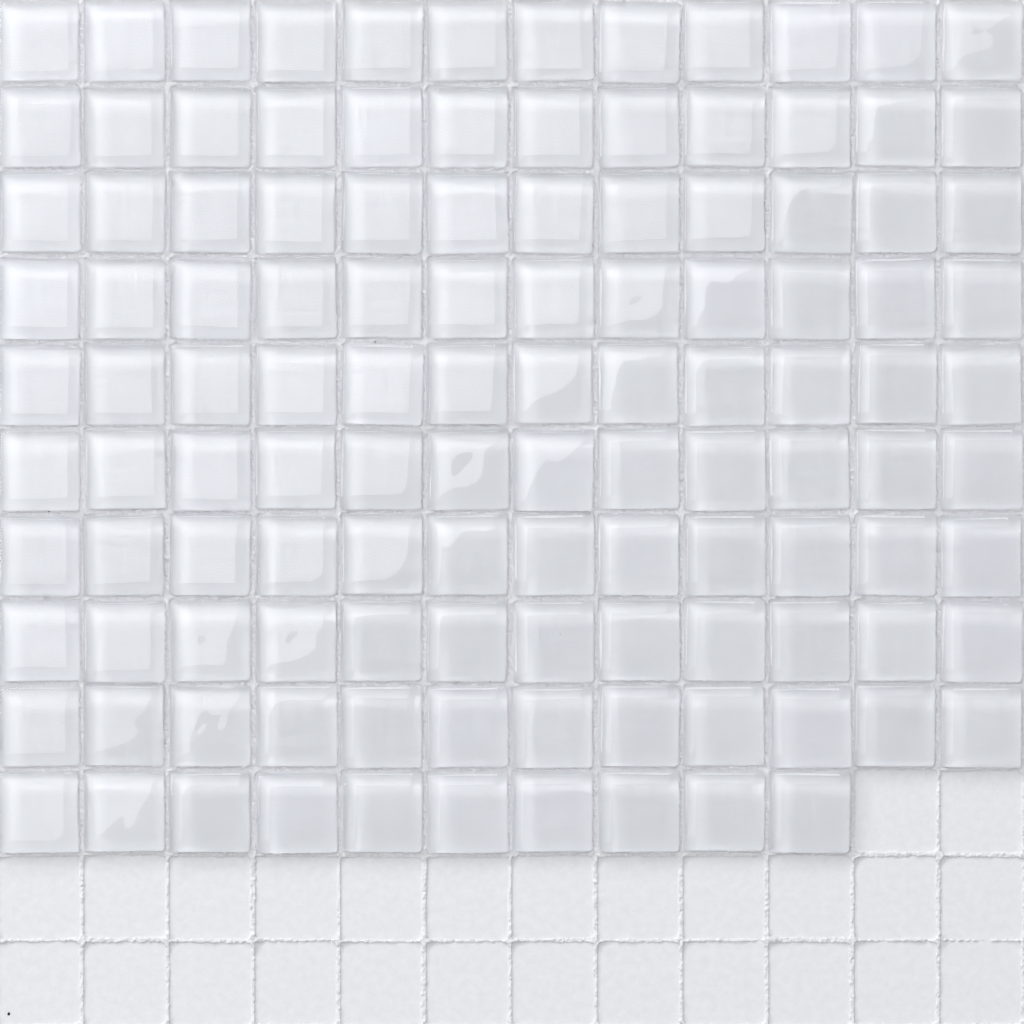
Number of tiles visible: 118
